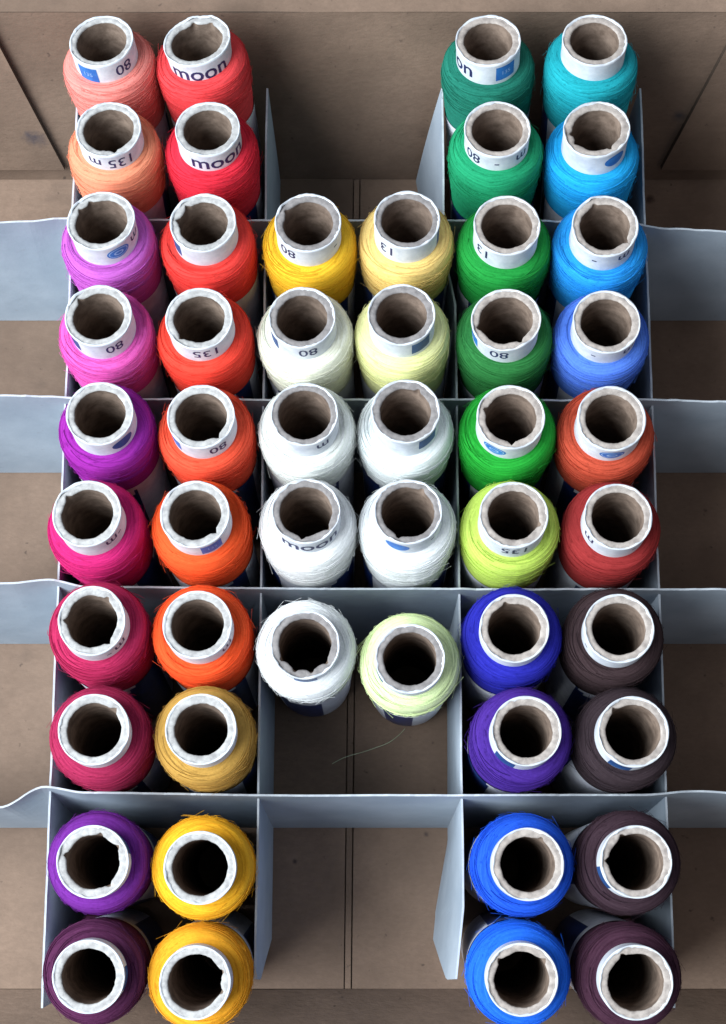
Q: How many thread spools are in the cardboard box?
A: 50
